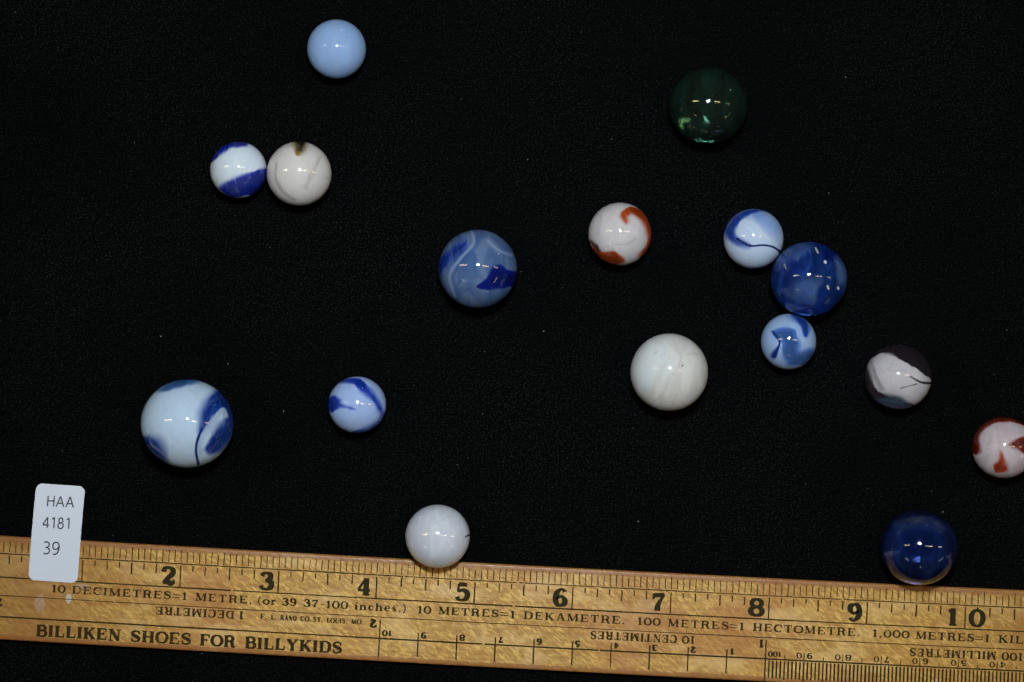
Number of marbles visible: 16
